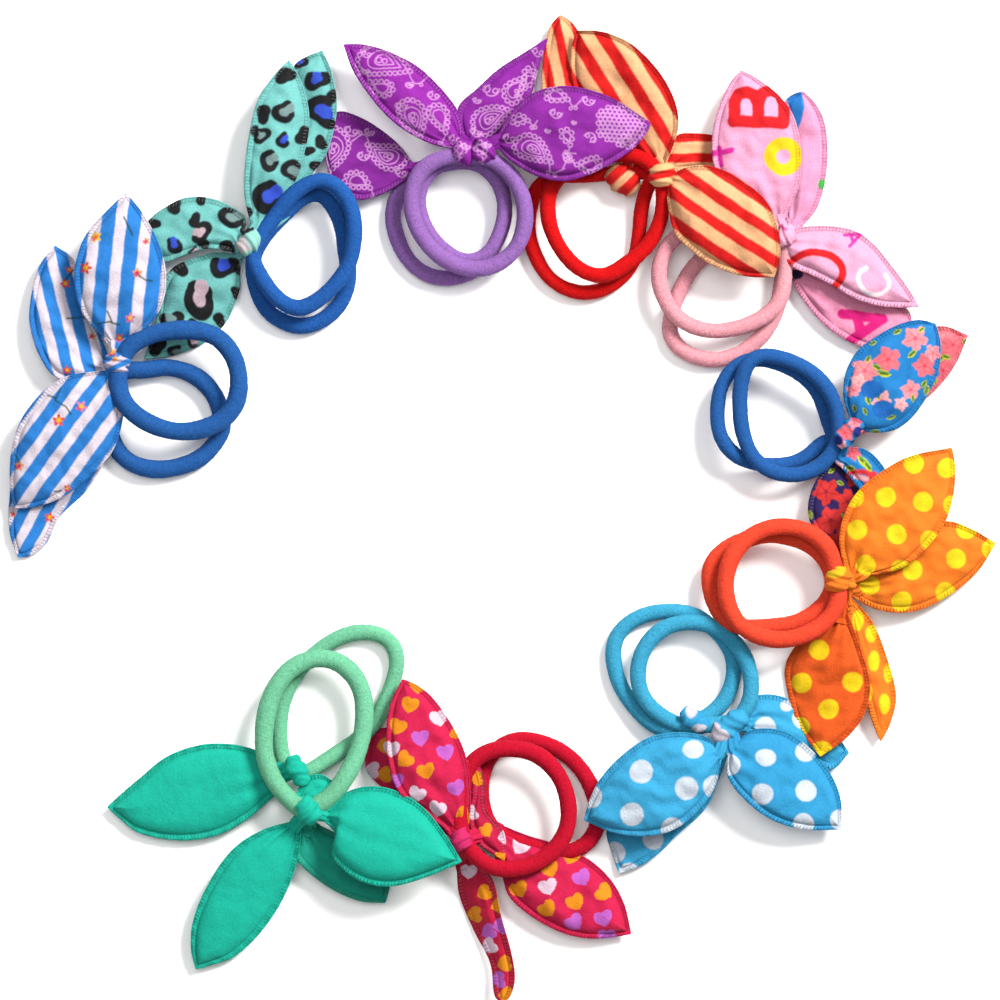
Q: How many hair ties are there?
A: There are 10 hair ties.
